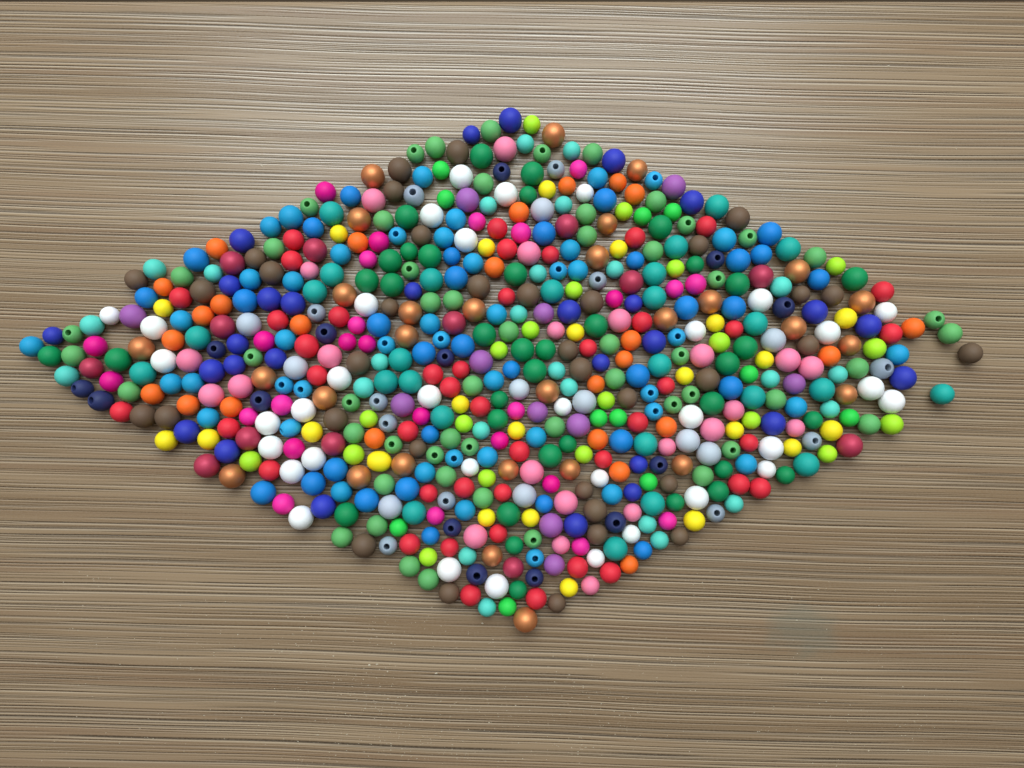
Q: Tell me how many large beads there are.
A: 190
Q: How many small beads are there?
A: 192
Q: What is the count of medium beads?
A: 192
